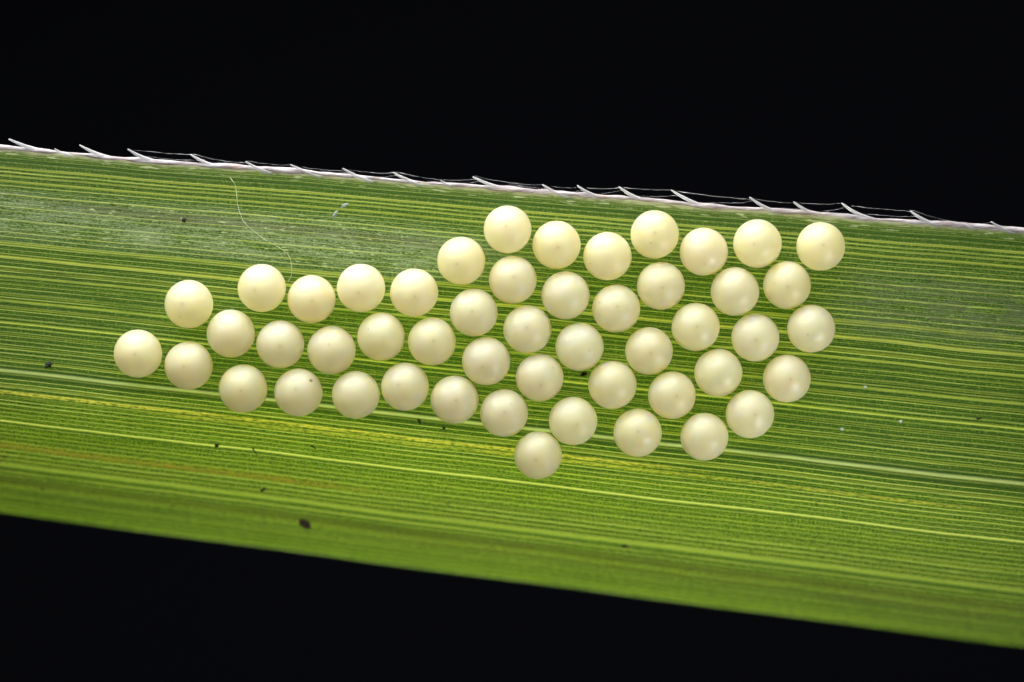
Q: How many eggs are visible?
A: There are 50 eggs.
